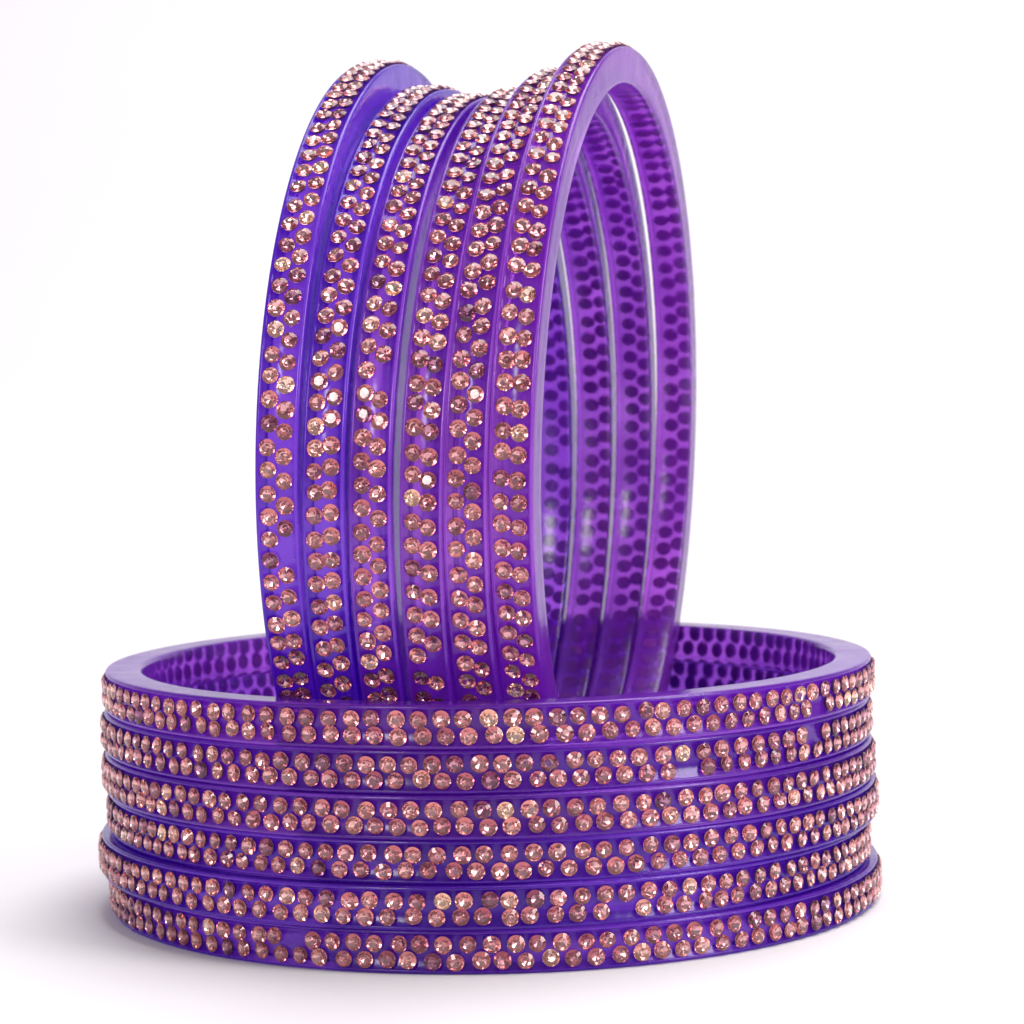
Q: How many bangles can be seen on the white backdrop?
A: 12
